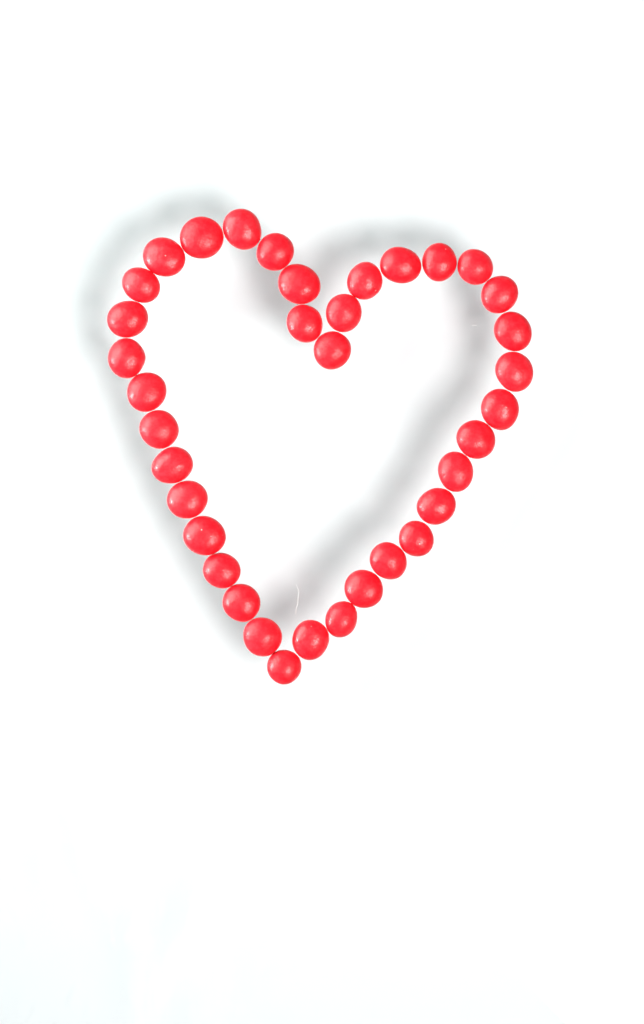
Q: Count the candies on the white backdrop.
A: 36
